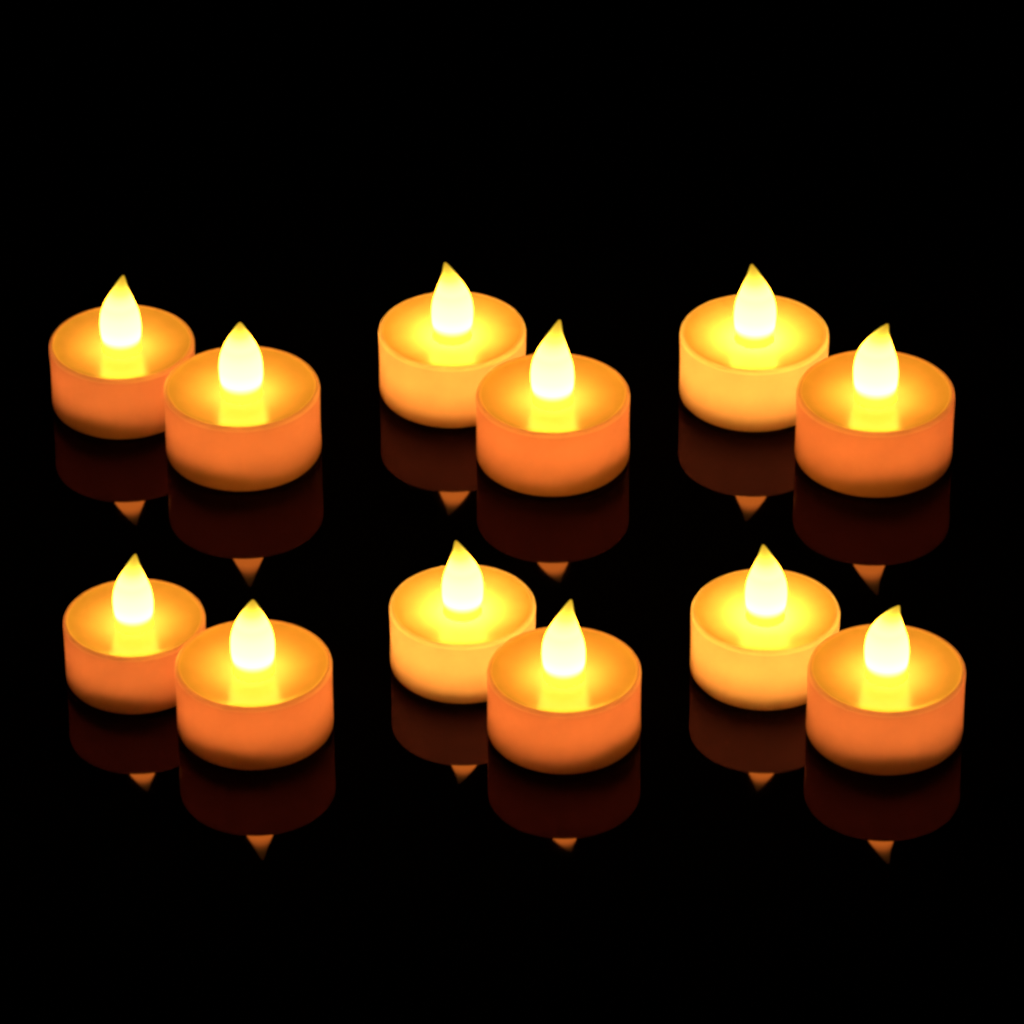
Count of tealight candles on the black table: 12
